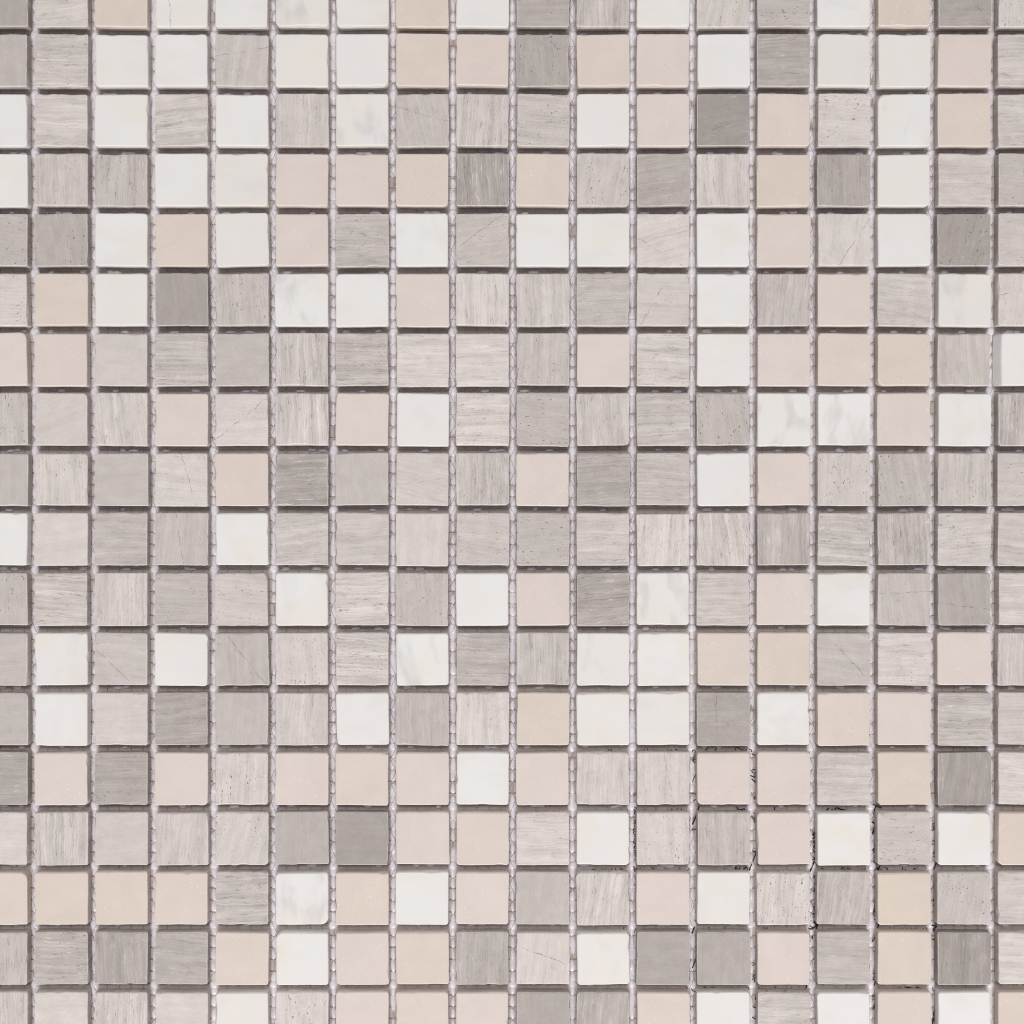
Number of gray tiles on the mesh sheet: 178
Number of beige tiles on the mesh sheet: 74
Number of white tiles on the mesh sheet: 72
